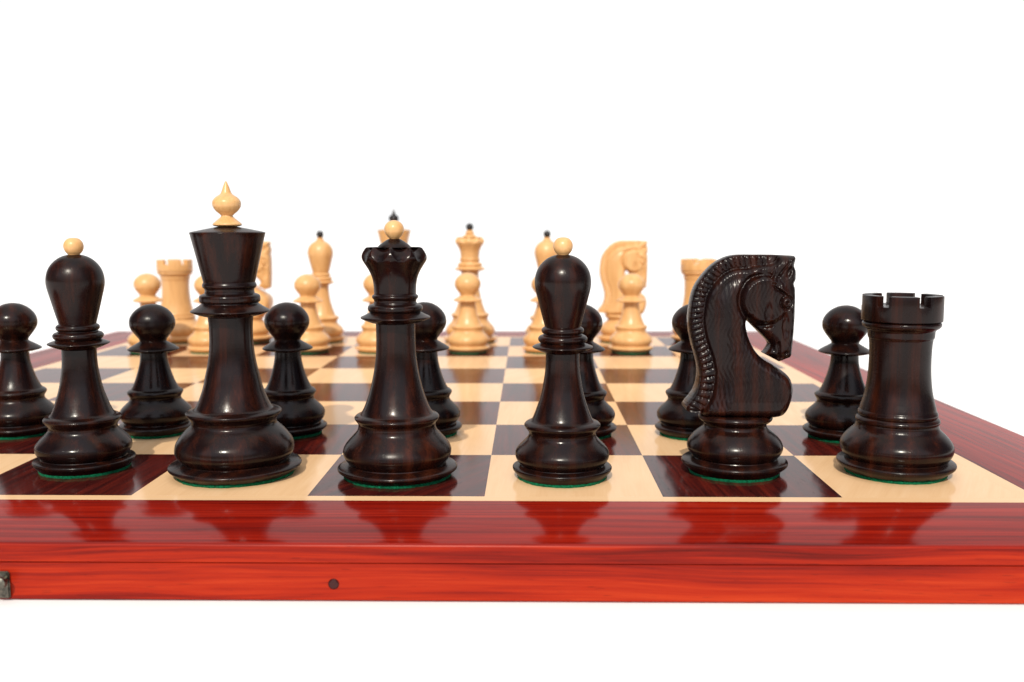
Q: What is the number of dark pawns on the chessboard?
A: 7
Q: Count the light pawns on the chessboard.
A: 7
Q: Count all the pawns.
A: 14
